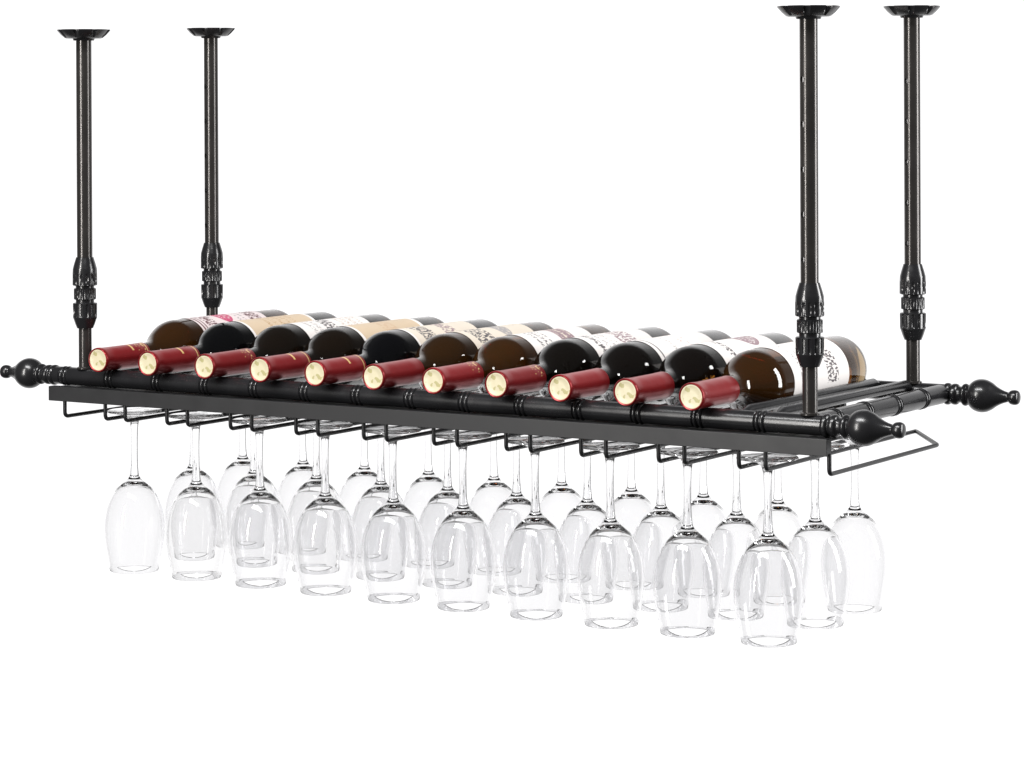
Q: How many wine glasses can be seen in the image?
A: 30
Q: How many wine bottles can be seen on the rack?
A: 11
